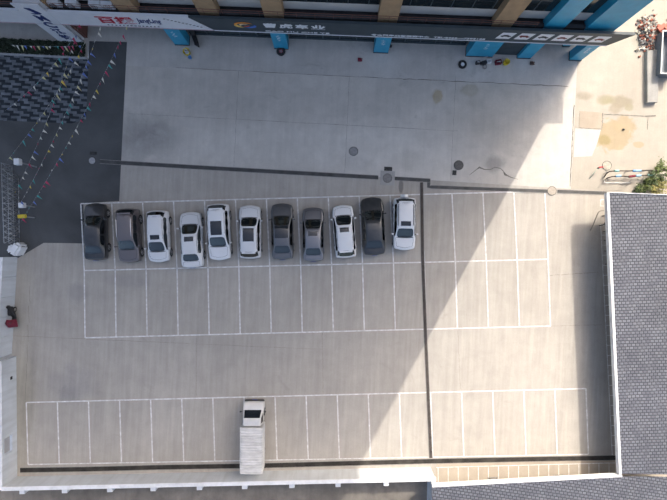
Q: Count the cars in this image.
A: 11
